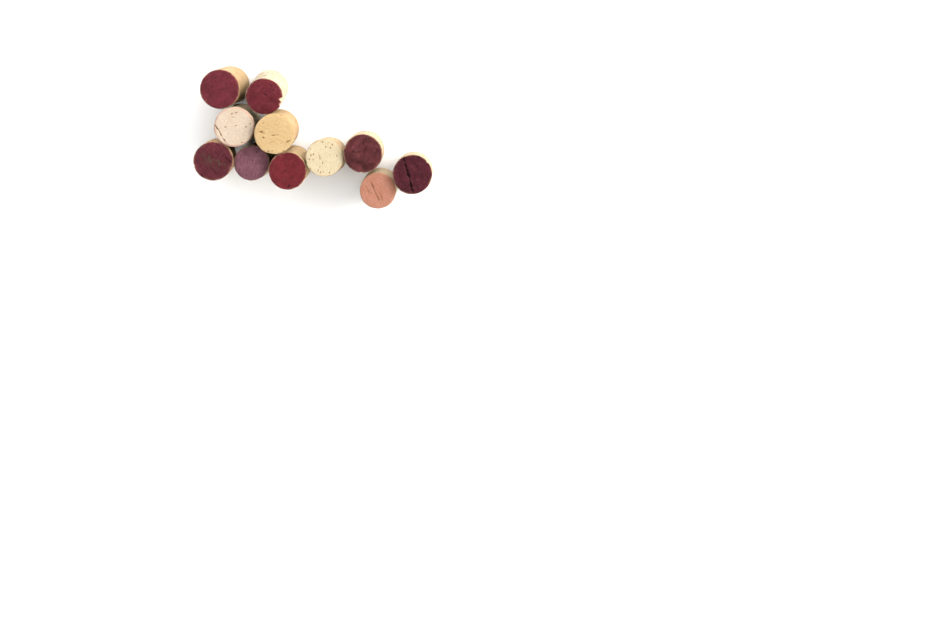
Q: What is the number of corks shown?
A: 11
